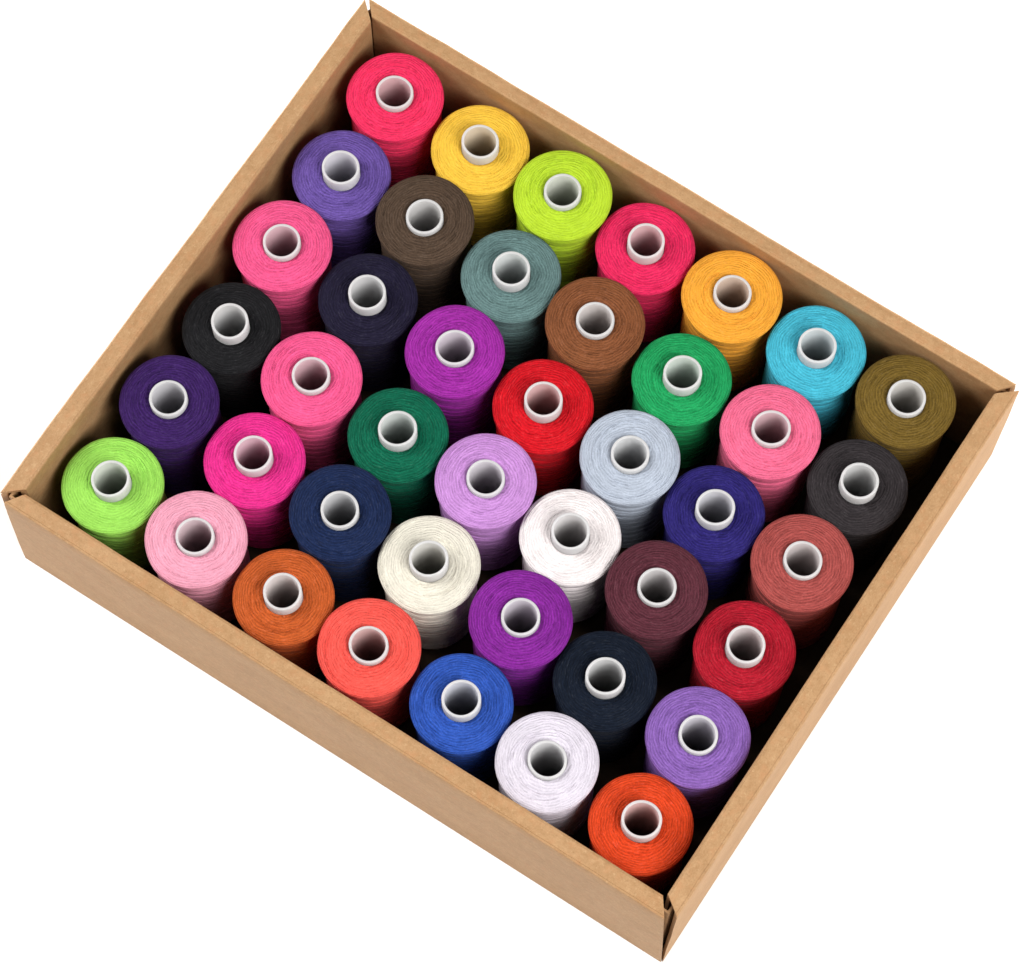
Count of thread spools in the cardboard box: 42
